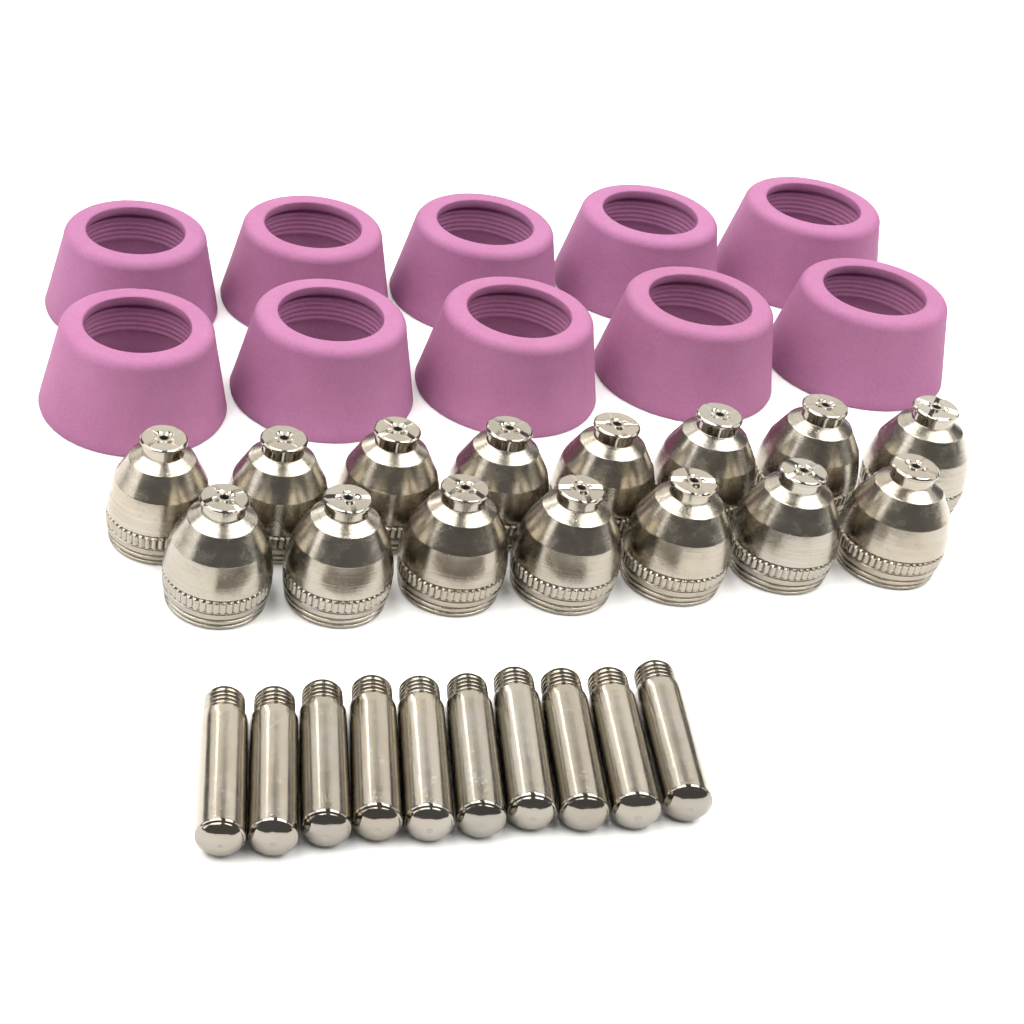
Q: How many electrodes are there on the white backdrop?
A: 10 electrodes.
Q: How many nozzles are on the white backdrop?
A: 15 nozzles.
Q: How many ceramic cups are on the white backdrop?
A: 10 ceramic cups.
